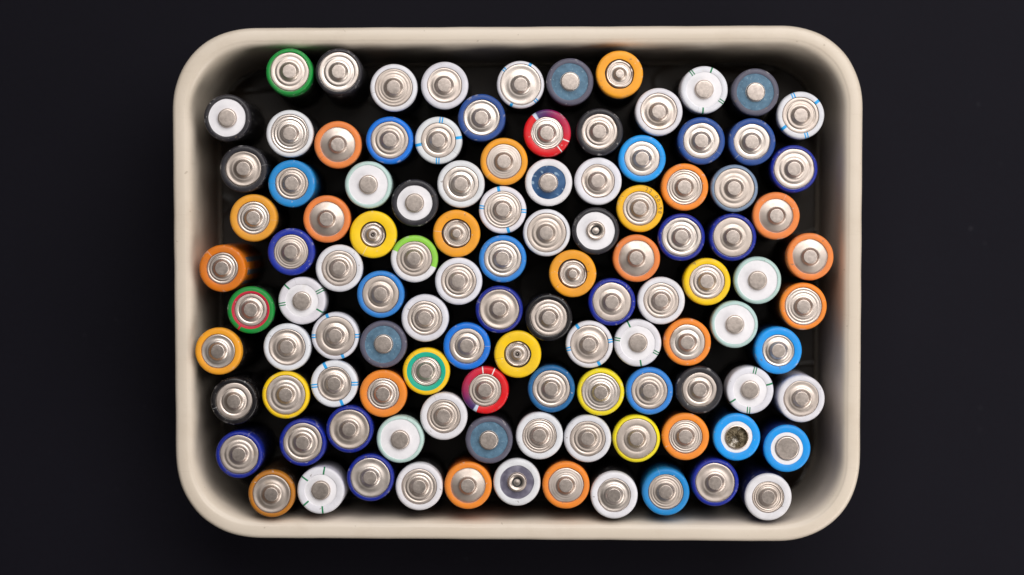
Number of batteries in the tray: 110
